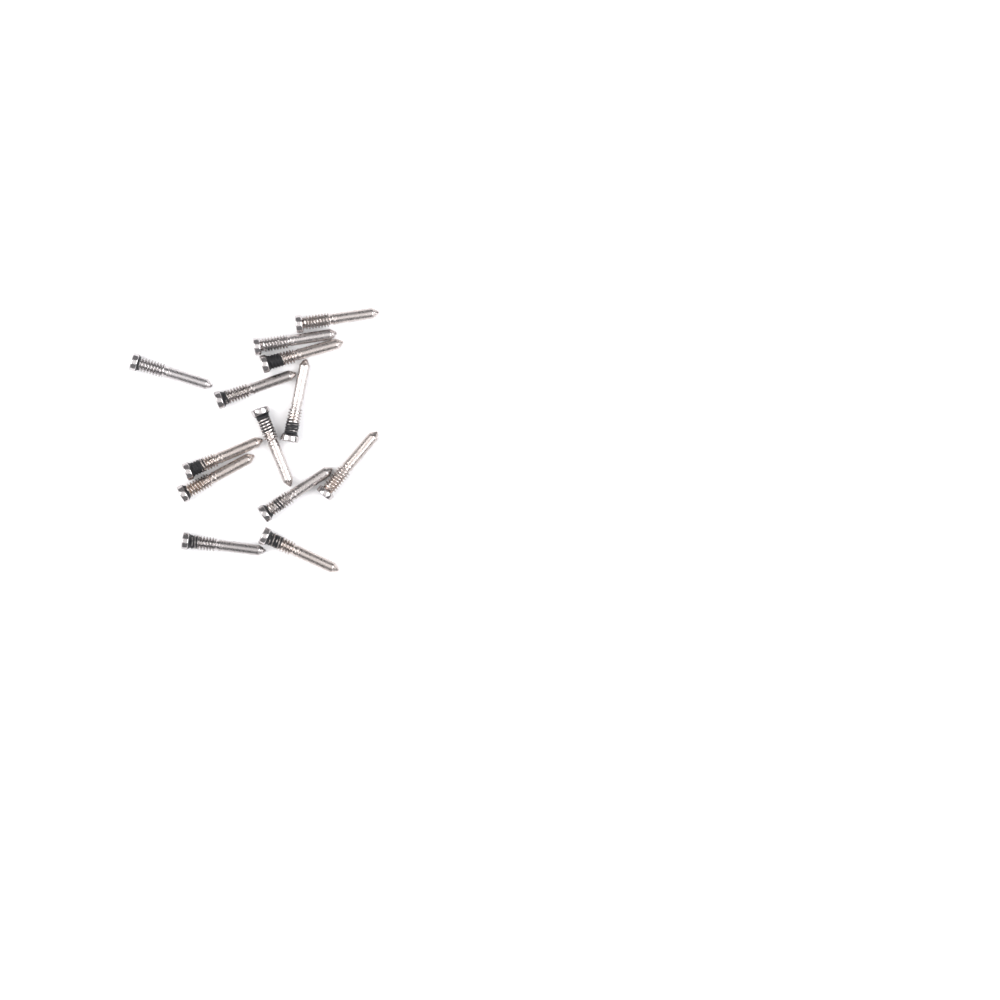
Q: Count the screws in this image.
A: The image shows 13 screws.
